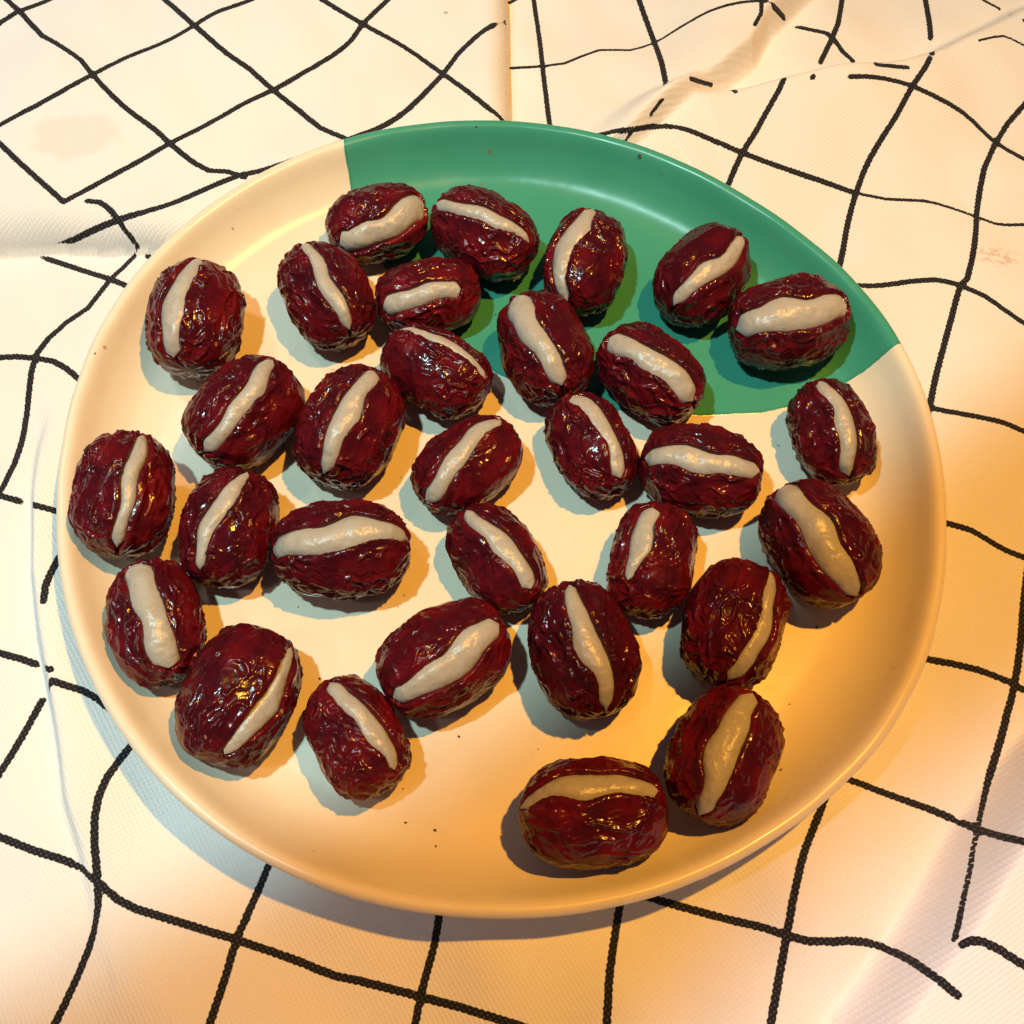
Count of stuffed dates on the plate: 31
